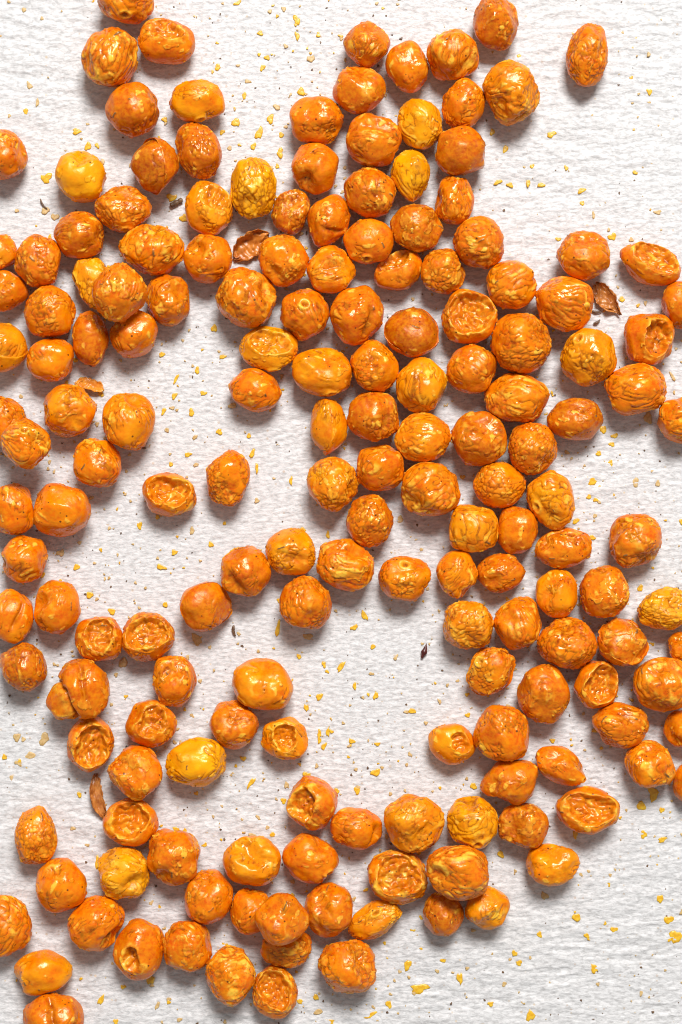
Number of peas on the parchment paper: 174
